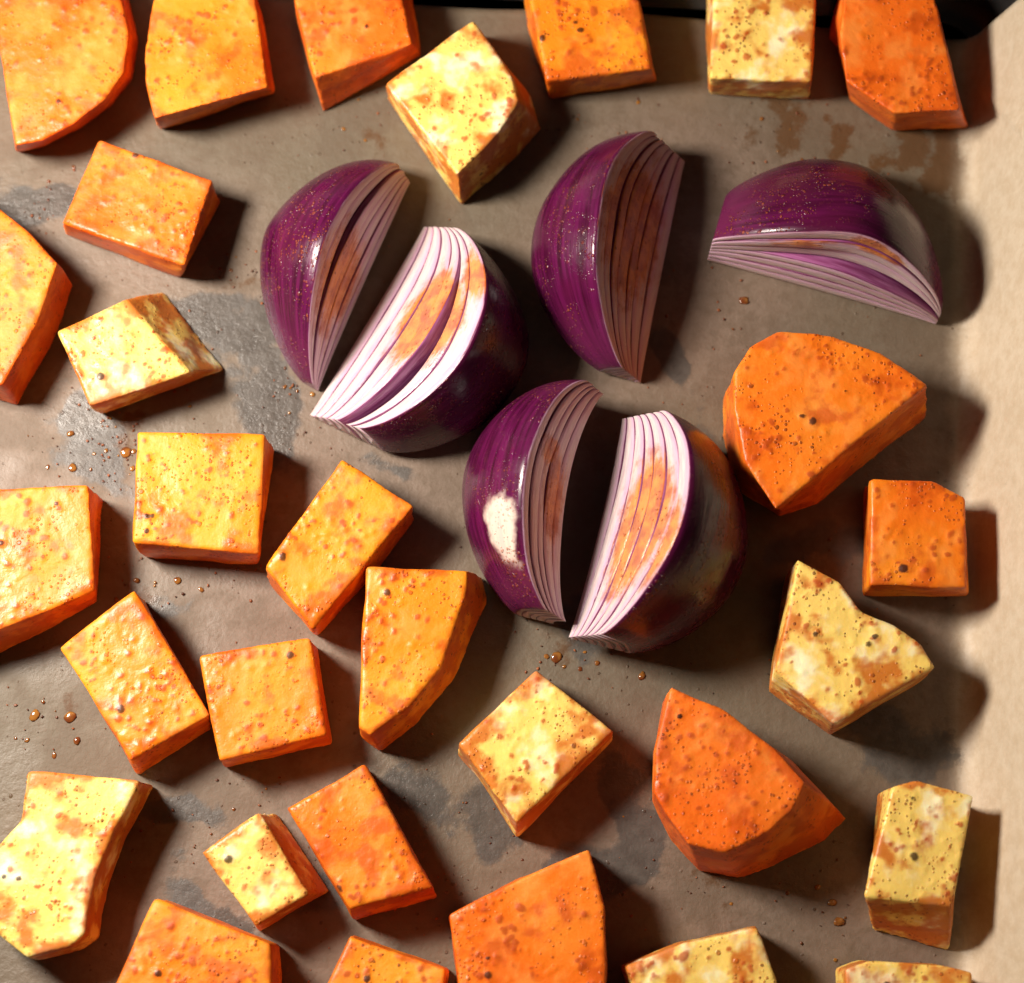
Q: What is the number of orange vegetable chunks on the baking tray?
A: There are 20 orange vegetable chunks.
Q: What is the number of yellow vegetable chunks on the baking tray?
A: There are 10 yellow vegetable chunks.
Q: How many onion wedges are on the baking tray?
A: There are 6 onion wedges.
